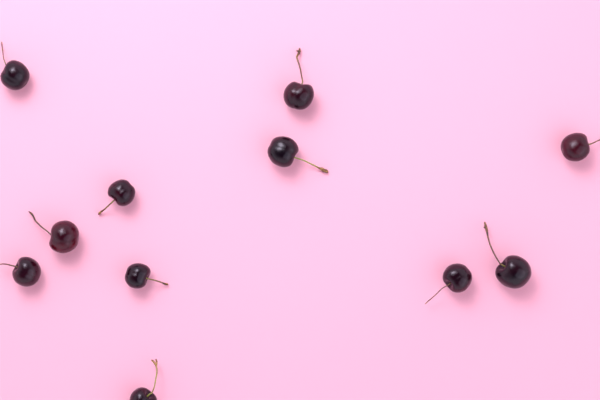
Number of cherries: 11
